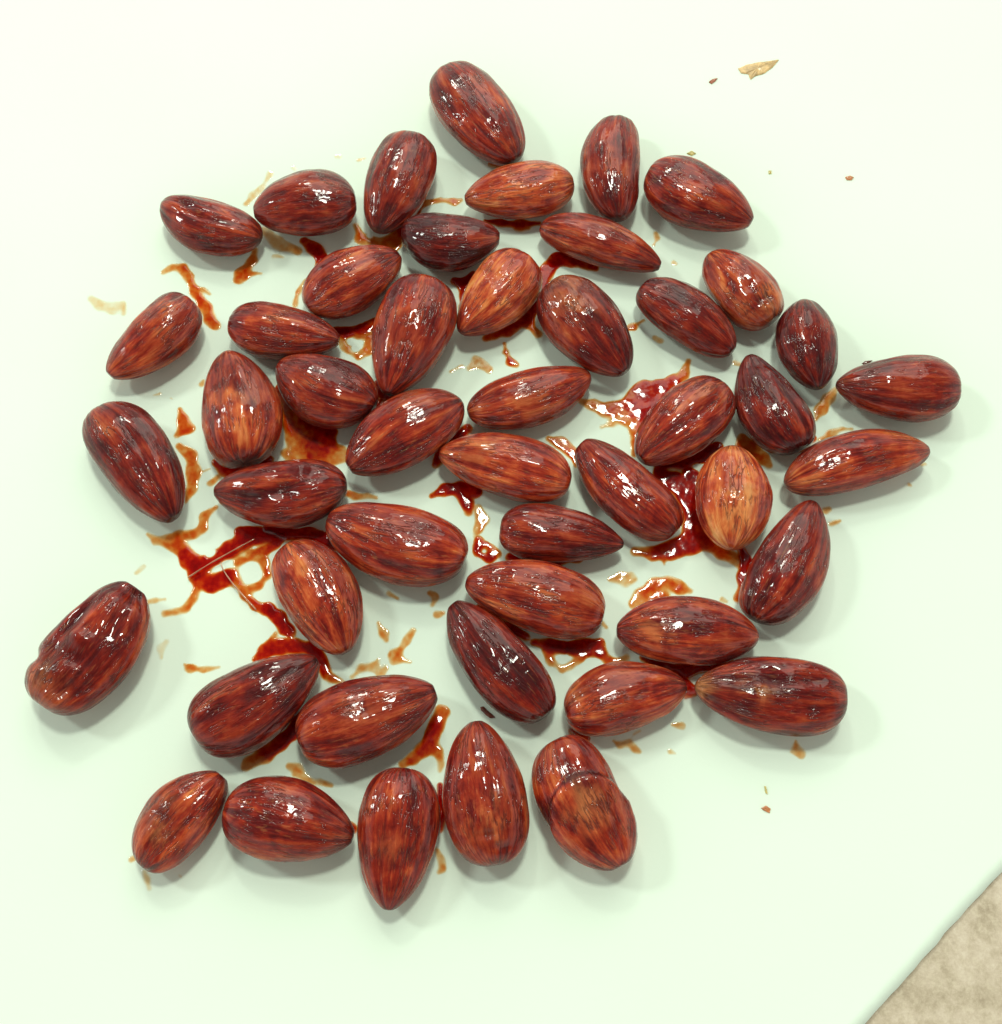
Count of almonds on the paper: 48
